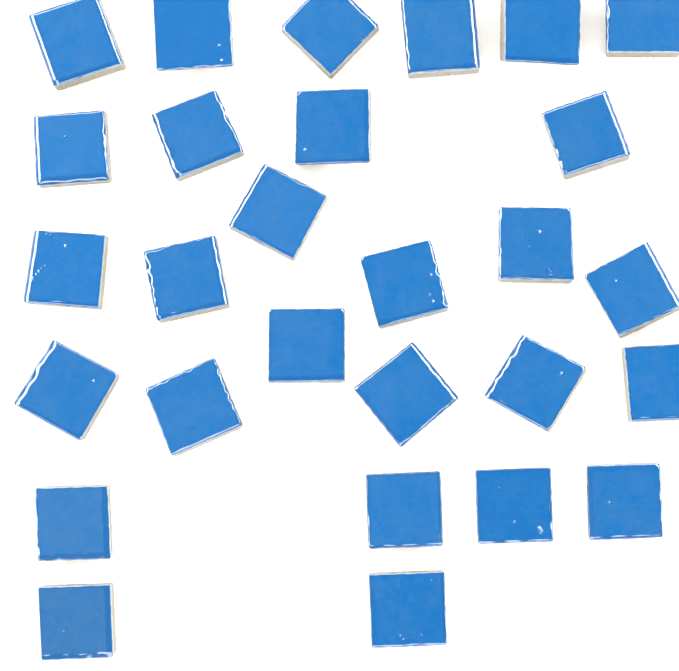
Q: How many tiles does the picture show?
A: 28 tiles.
